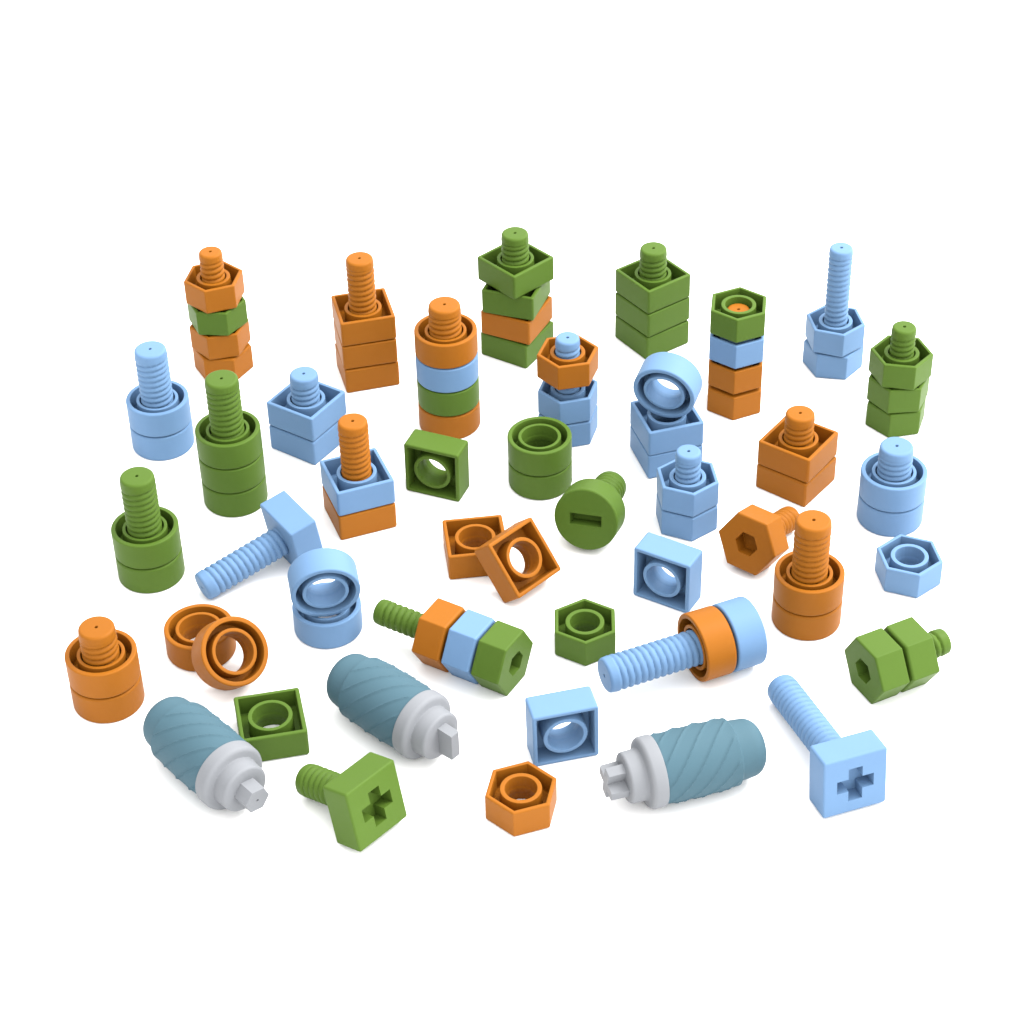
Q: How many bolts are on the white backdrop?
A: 27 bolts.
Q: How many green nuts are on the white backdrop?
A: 18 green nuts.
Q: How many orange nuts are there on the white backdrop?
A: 18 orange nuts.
